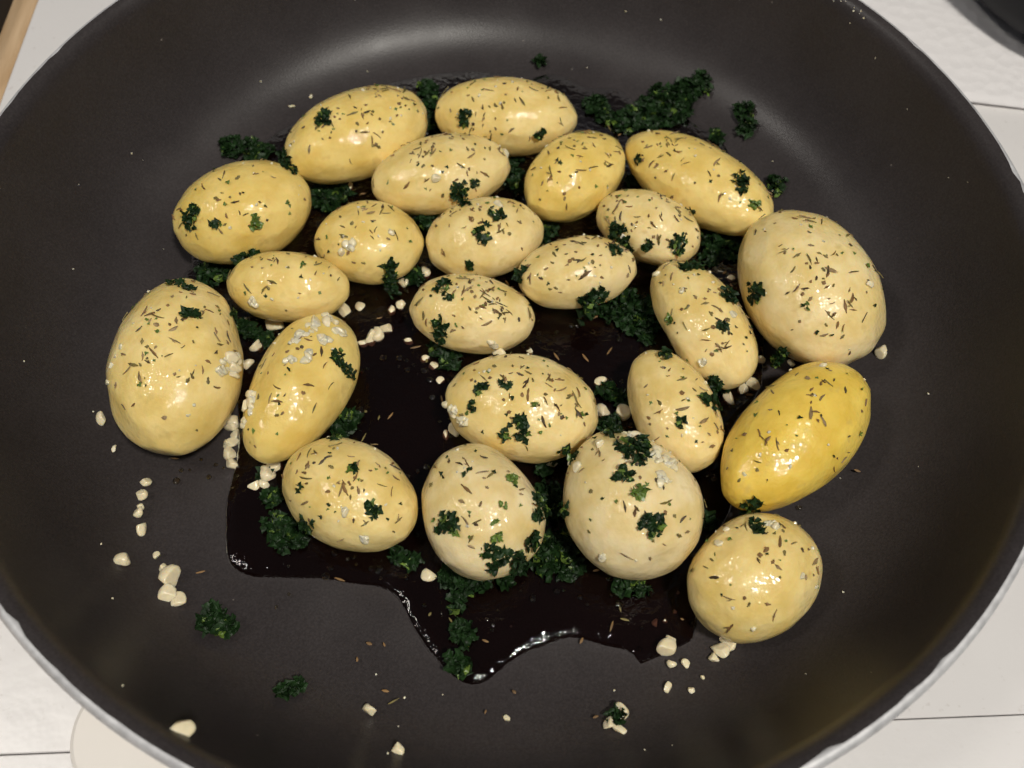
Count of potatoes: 23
